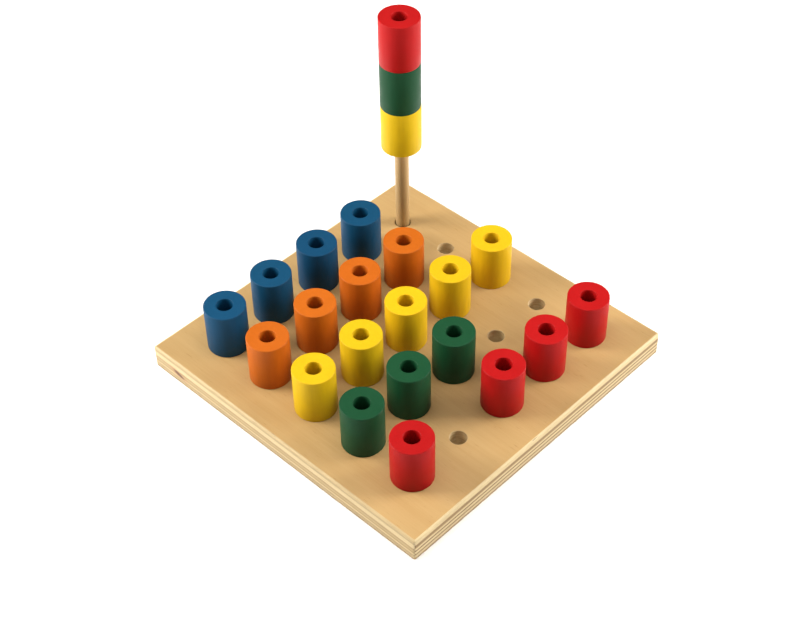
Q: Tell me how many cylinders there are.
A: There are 23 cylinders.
